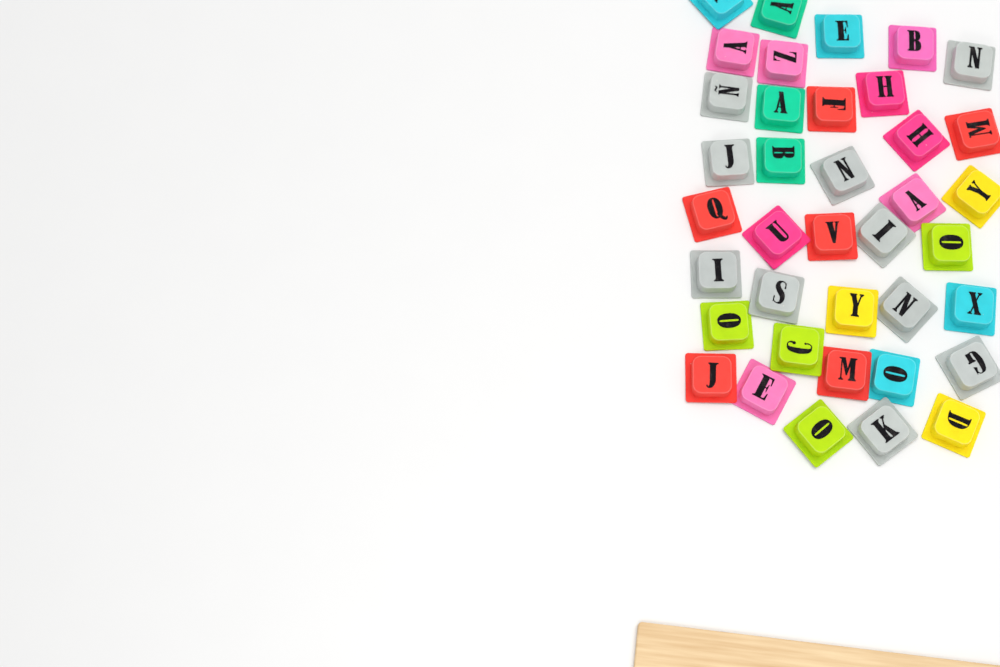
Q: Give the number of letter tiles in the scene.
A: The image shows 38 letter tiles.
